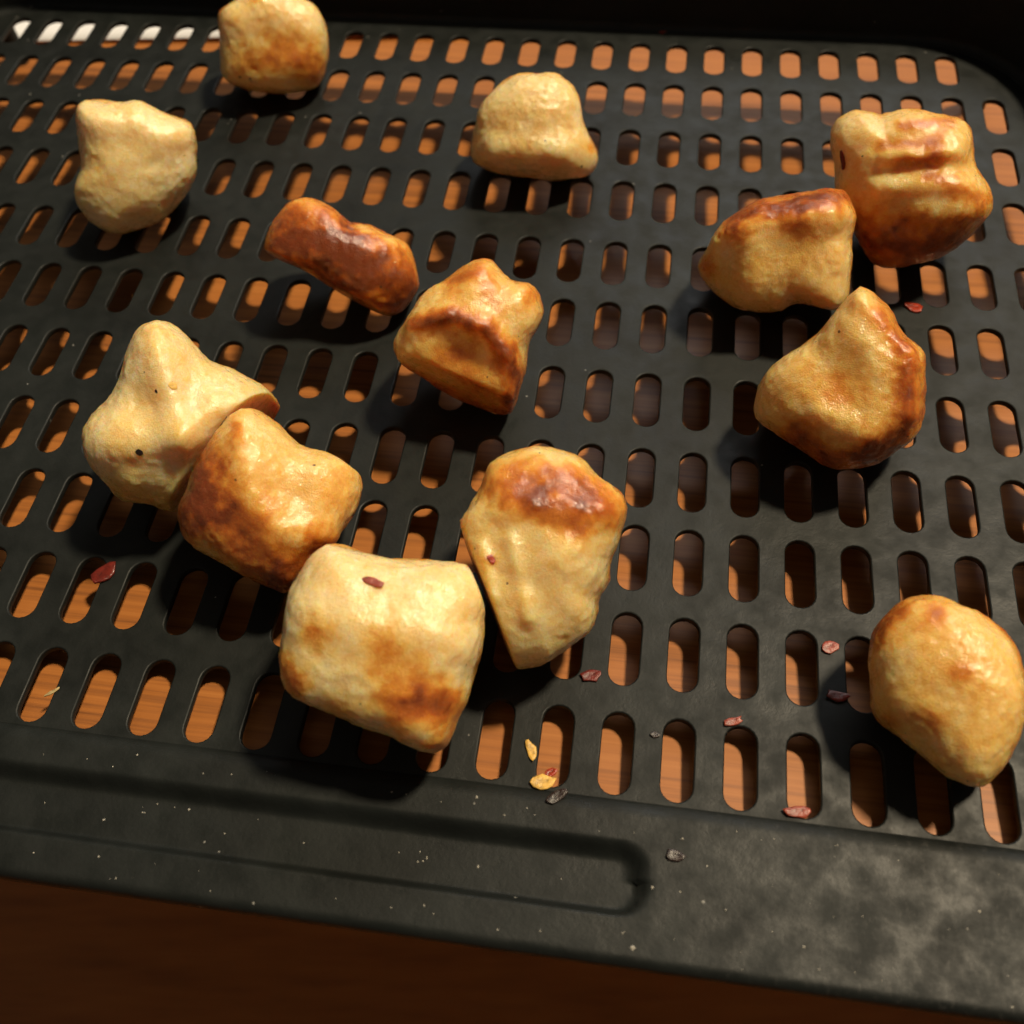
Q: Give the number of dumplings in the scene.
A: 13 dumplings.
